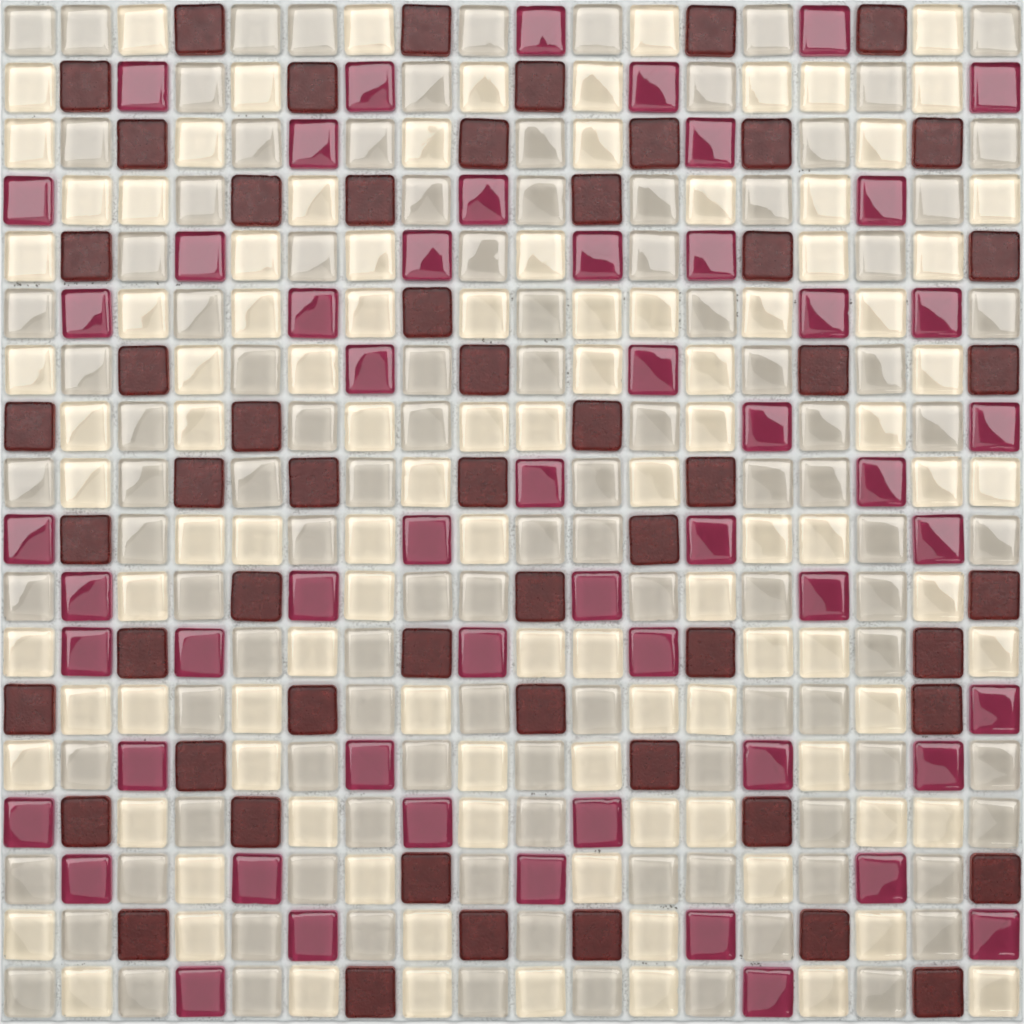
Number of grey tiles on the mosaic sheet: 108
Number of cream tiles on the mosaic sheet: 106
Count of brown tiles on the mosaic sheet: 56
